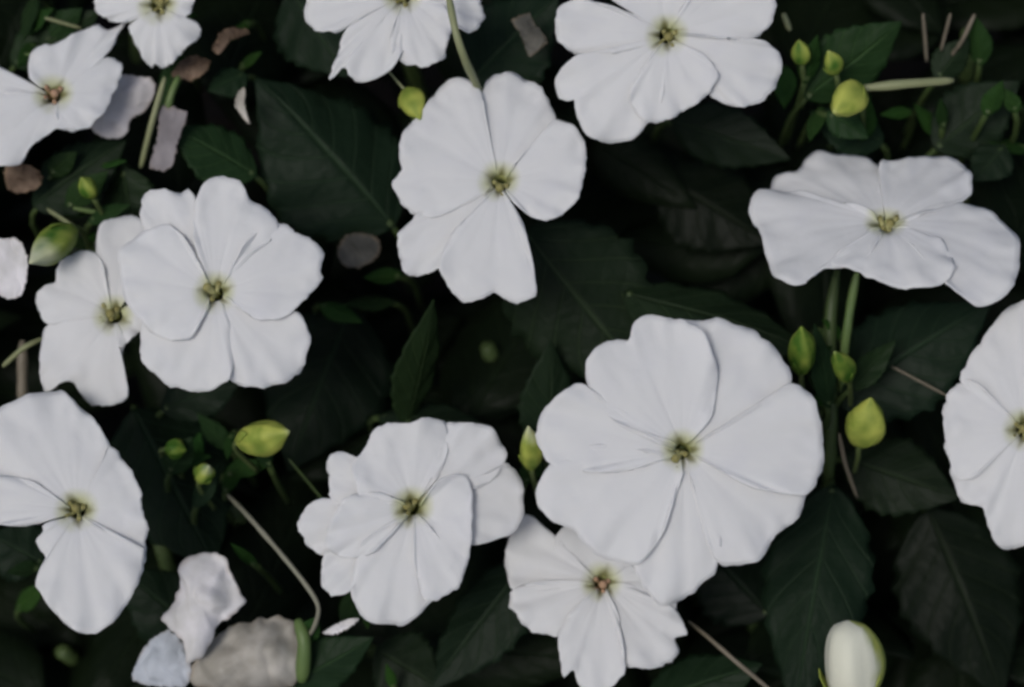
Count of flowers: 13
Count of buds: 14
